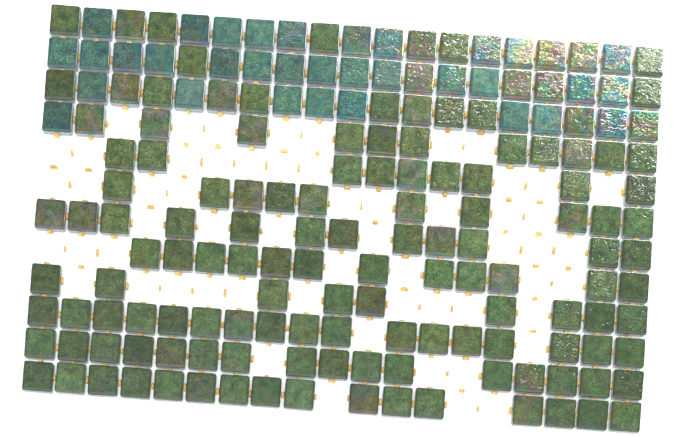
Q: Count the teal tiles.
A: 32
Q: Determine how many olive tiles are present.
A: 138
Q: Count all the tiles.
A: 170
